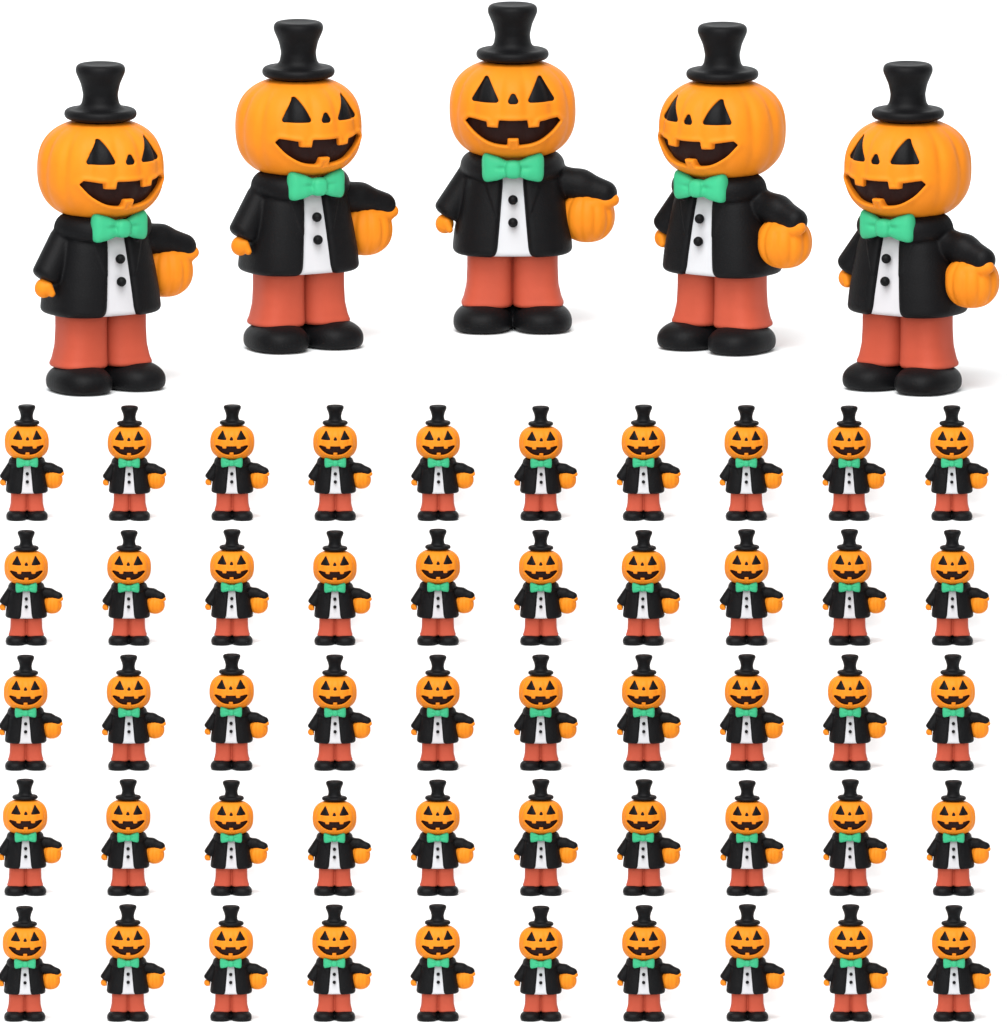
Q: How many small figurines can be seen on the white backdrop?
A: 50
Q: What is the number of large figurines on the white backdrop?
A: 5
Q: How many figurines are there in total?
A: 55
